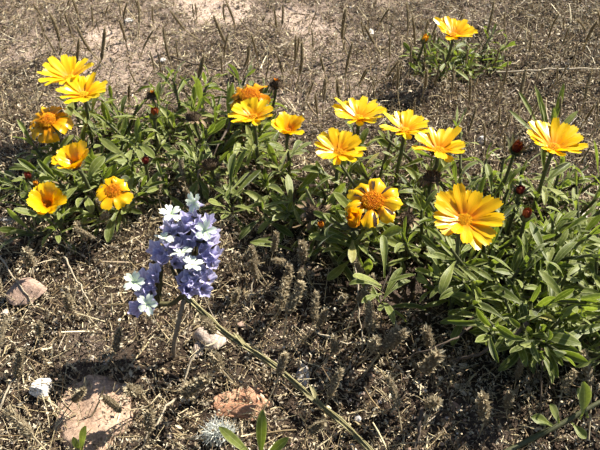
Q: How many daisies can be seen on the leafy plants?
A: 18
